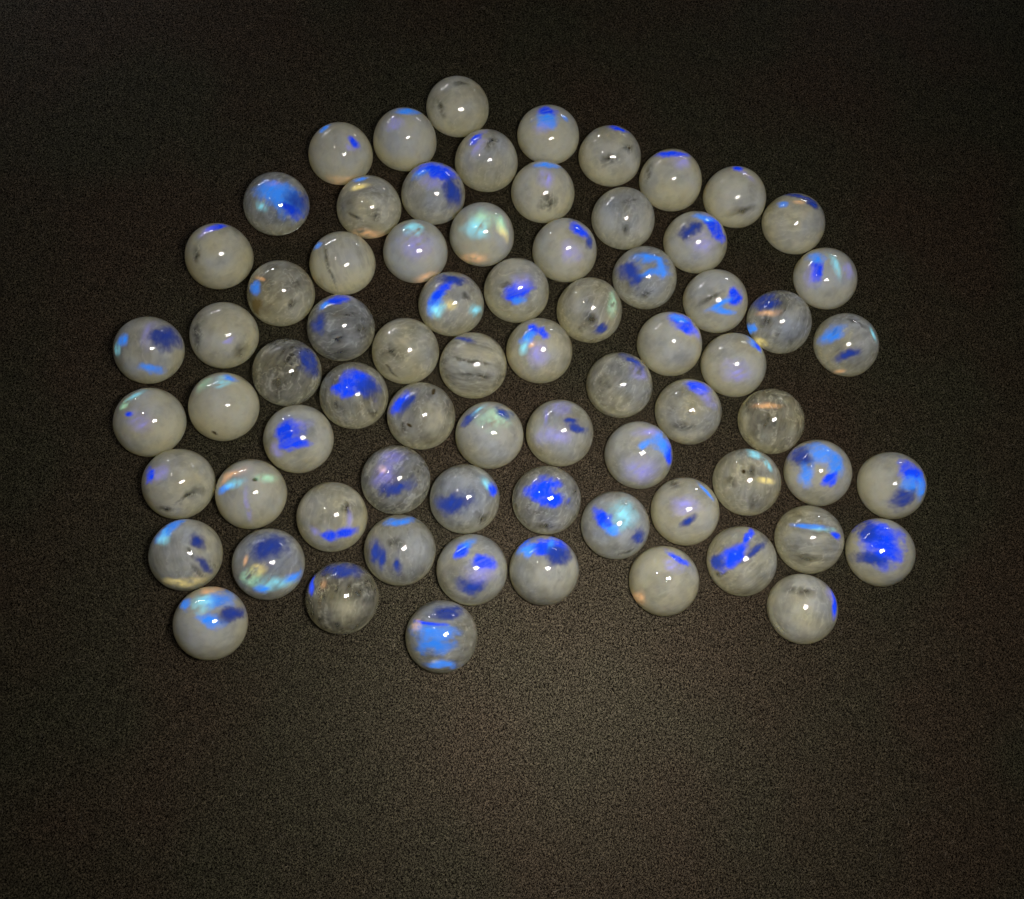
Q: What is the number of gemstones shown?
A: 73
